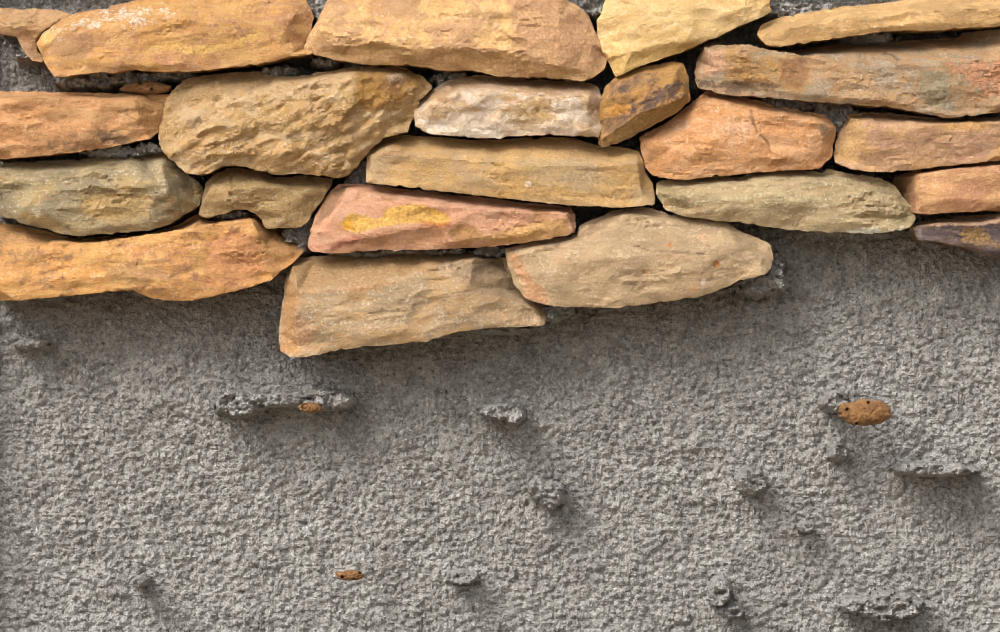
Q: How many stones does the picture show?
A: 22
